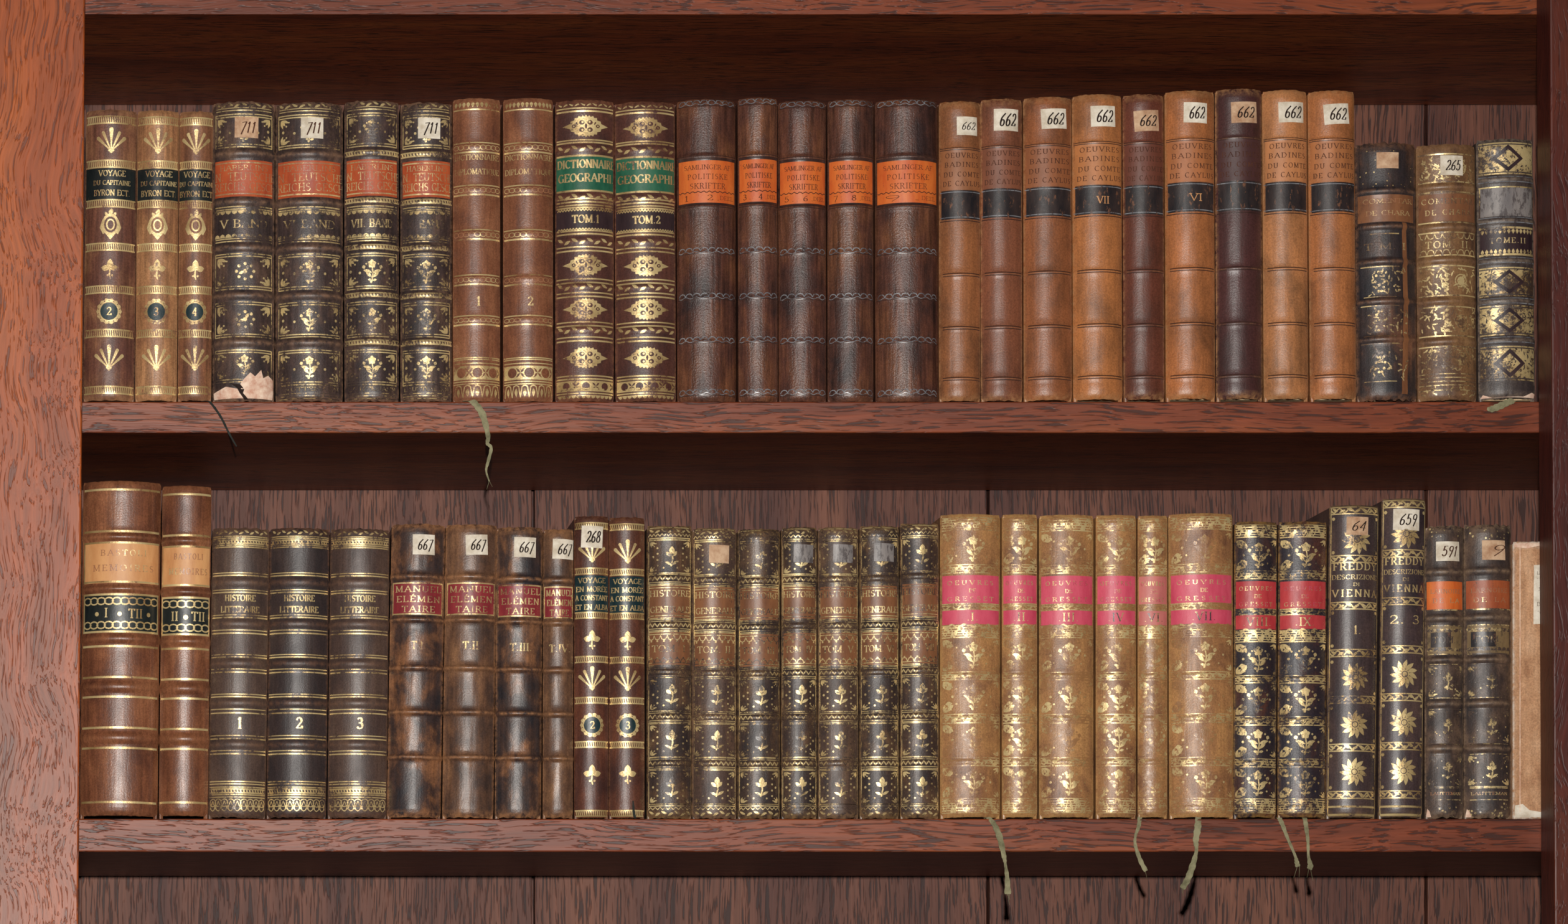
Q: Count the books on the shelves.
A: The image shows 59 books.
